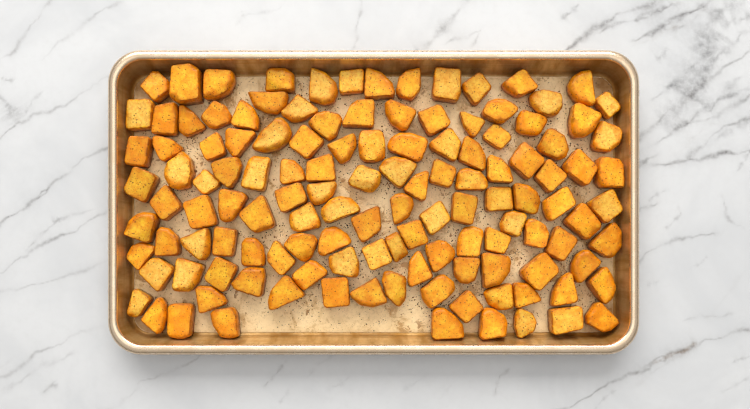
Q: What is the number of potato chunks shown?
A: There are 127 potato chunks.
